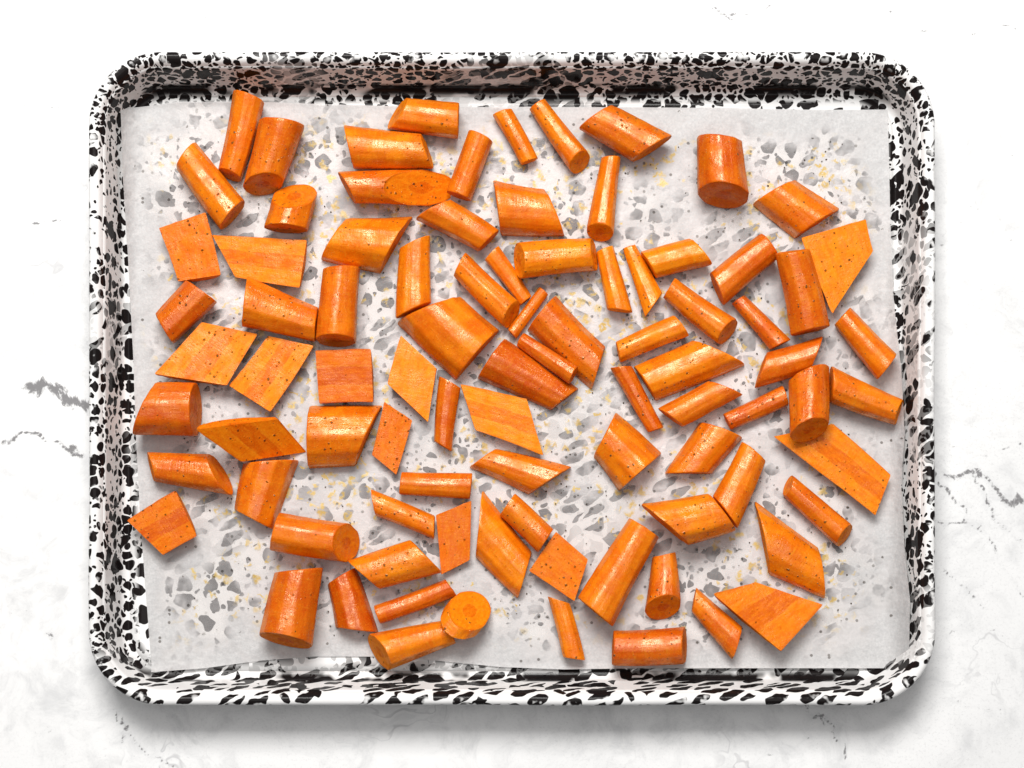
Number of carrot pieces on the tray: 88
